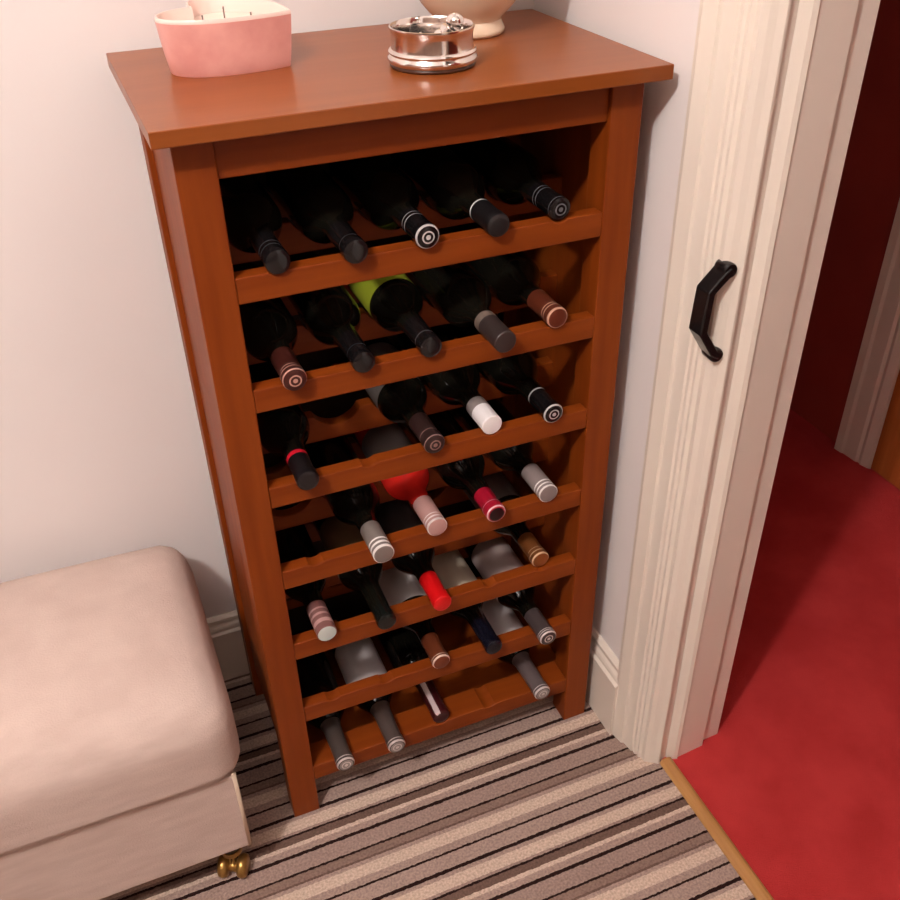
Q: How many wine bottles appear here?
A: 29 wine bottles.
